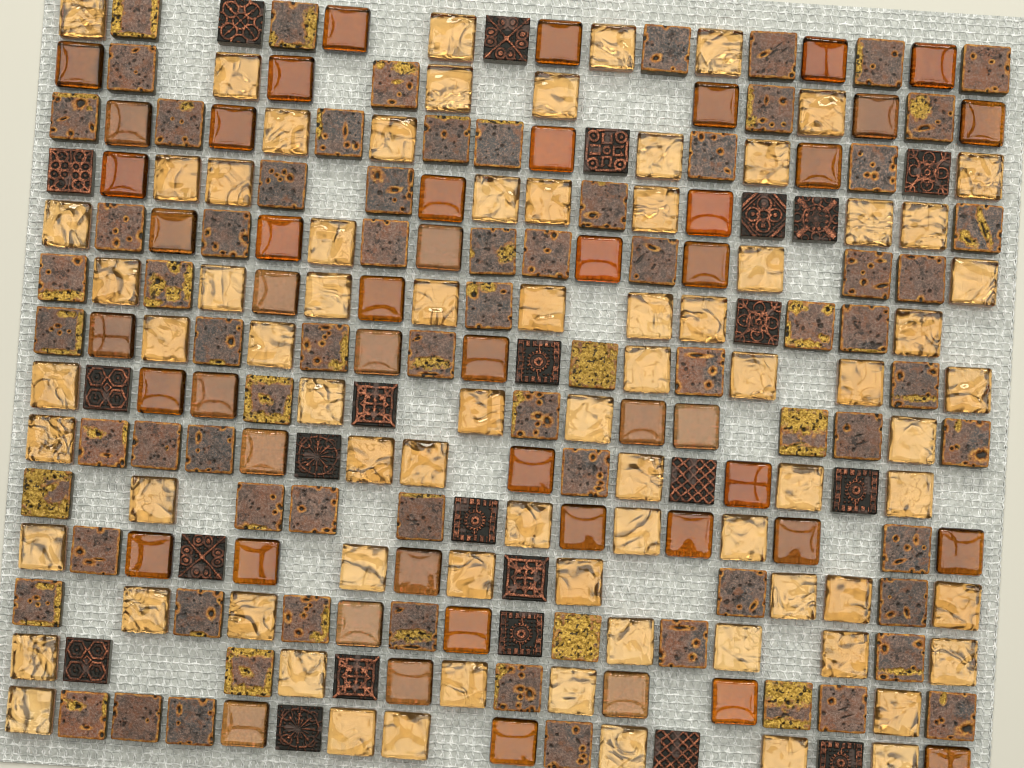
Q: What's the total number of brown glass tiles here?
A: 48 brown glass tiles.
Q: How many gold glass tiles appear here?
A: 77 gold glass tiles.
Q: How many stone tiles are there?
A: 74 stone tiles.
